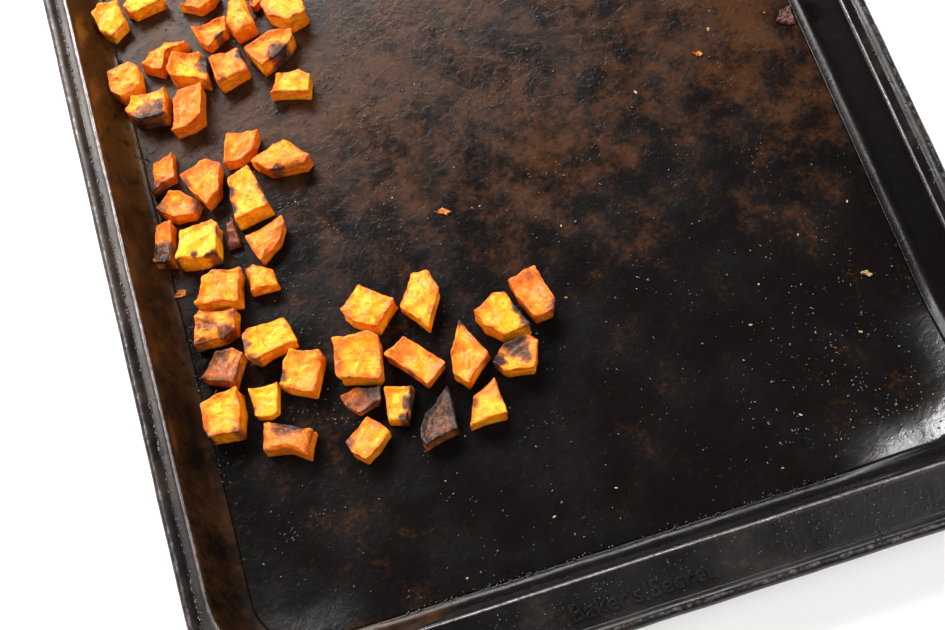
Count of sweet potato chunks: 47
